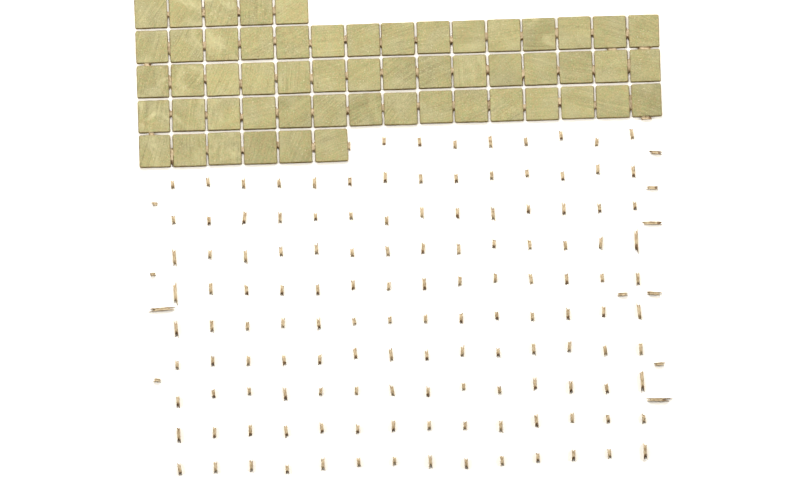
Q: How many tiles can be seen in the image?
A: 56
